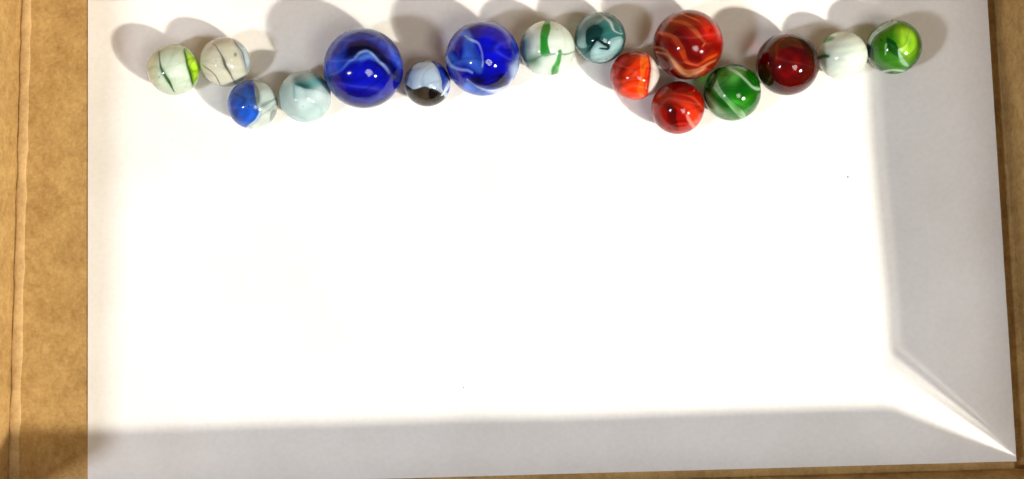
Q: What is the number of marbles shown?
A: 16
